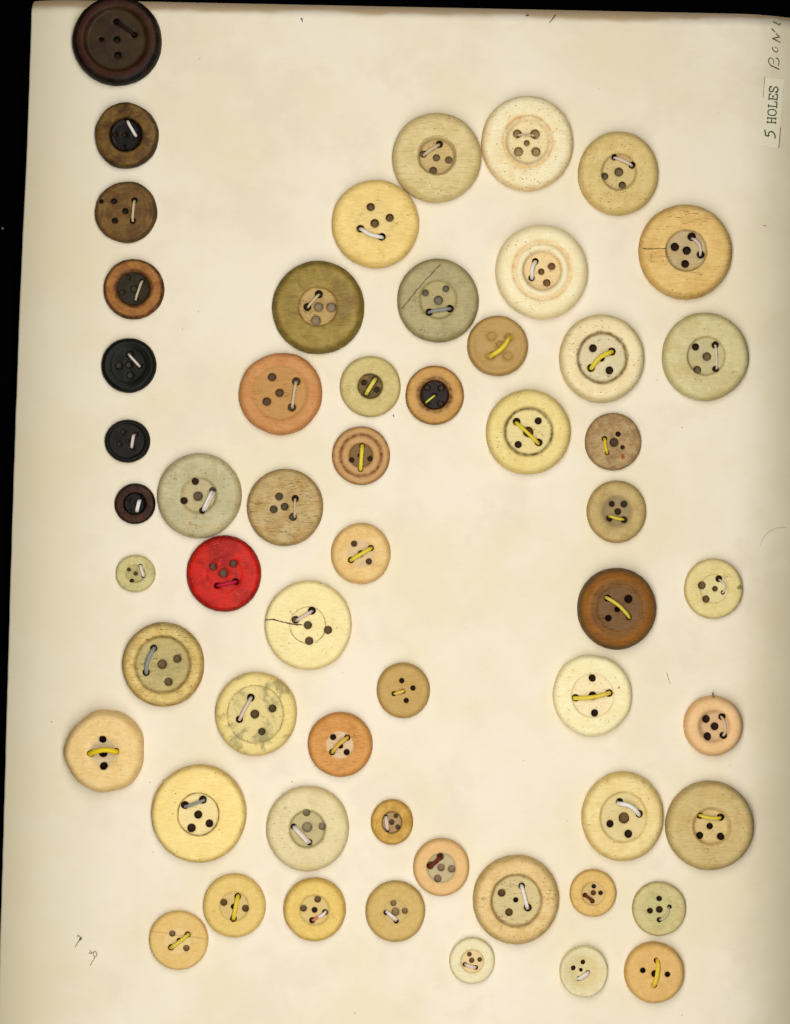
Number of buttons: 56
